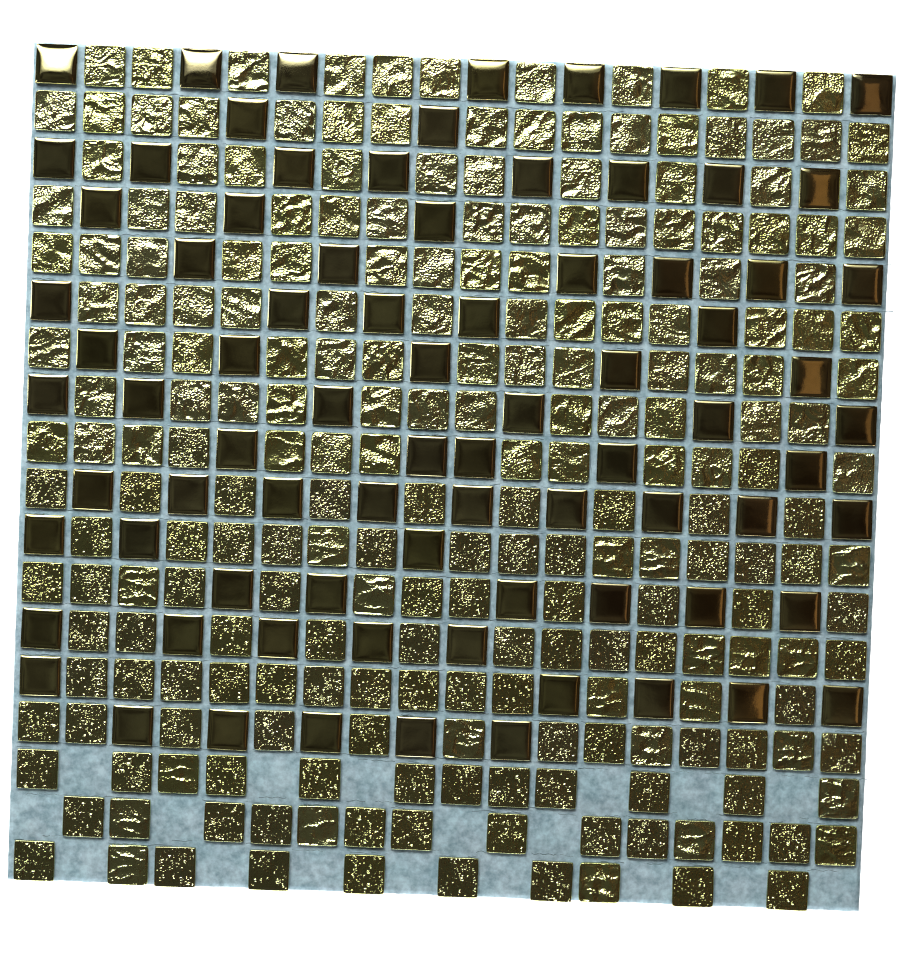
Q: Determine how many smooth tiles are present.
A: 81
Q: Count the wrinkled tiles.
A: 134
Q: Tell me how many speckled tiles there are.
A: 91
